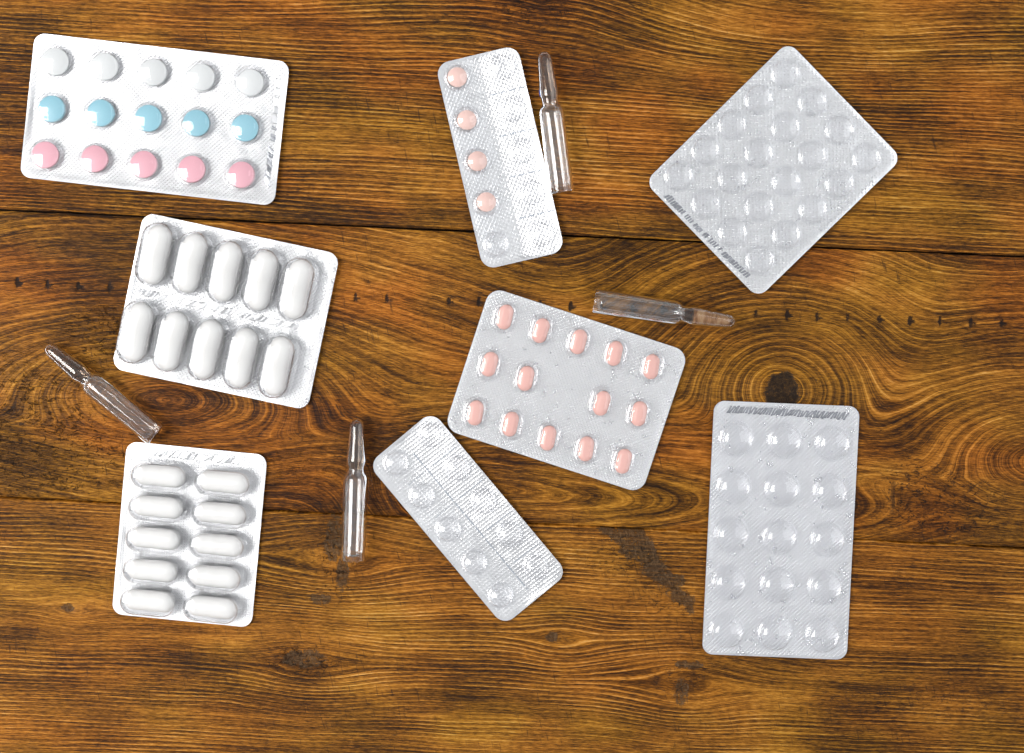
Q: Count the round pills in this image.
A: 19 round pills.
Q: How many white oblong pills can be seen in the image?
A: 20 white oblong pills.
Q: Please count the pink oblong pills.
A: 14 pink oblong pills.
